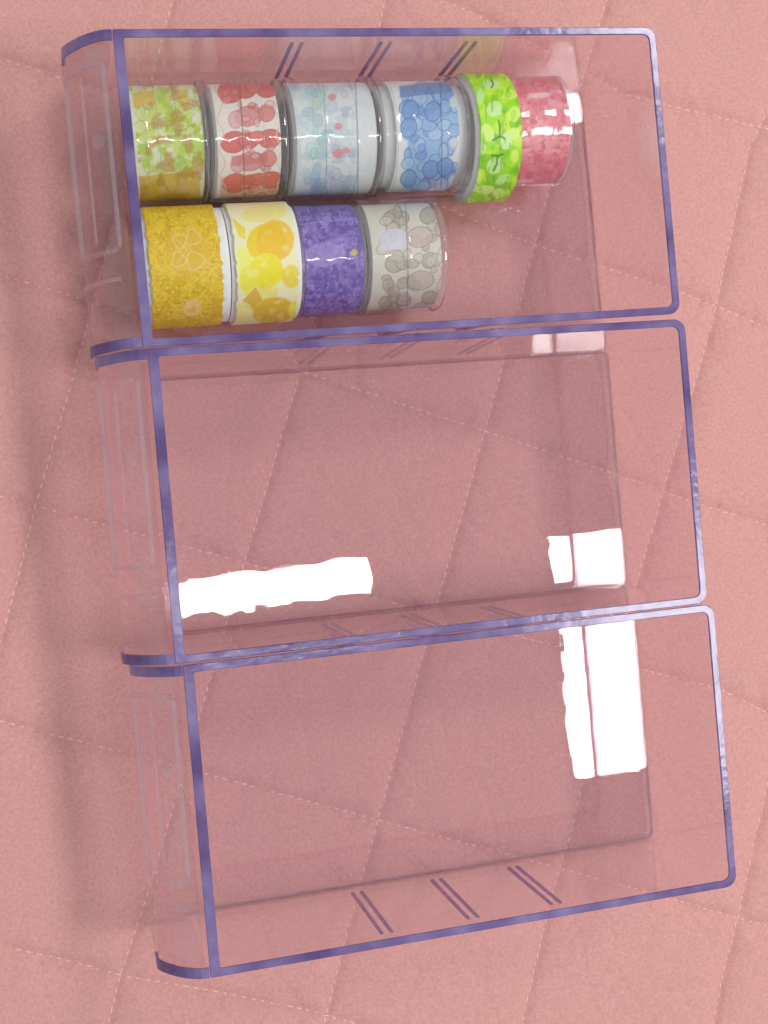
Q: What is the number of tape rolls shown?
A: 10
